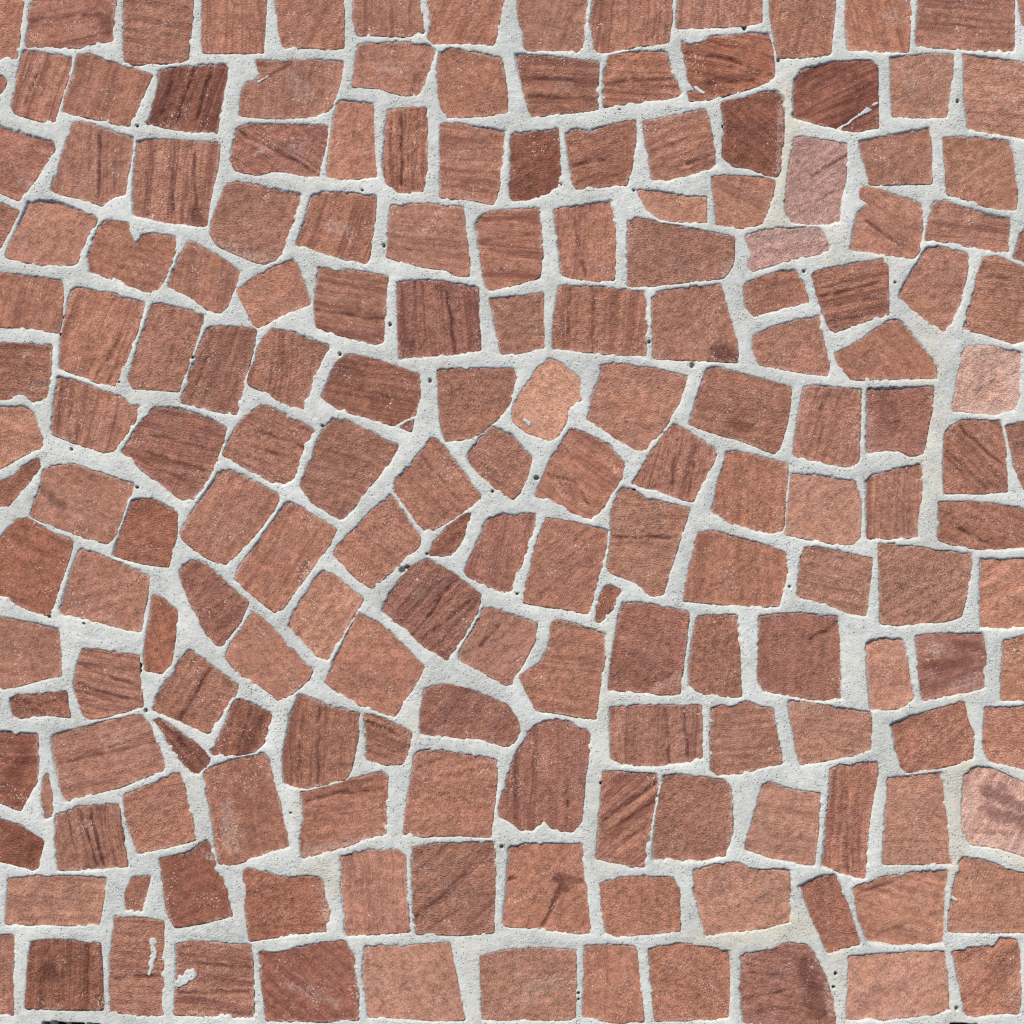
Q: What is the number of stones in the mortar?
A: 183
